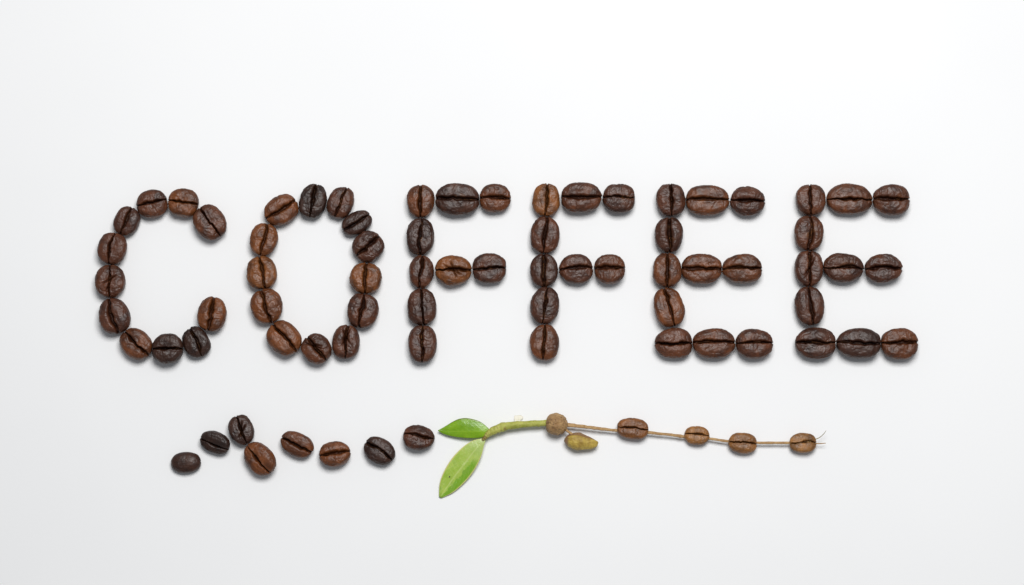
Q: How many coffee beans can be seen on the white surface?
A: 76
